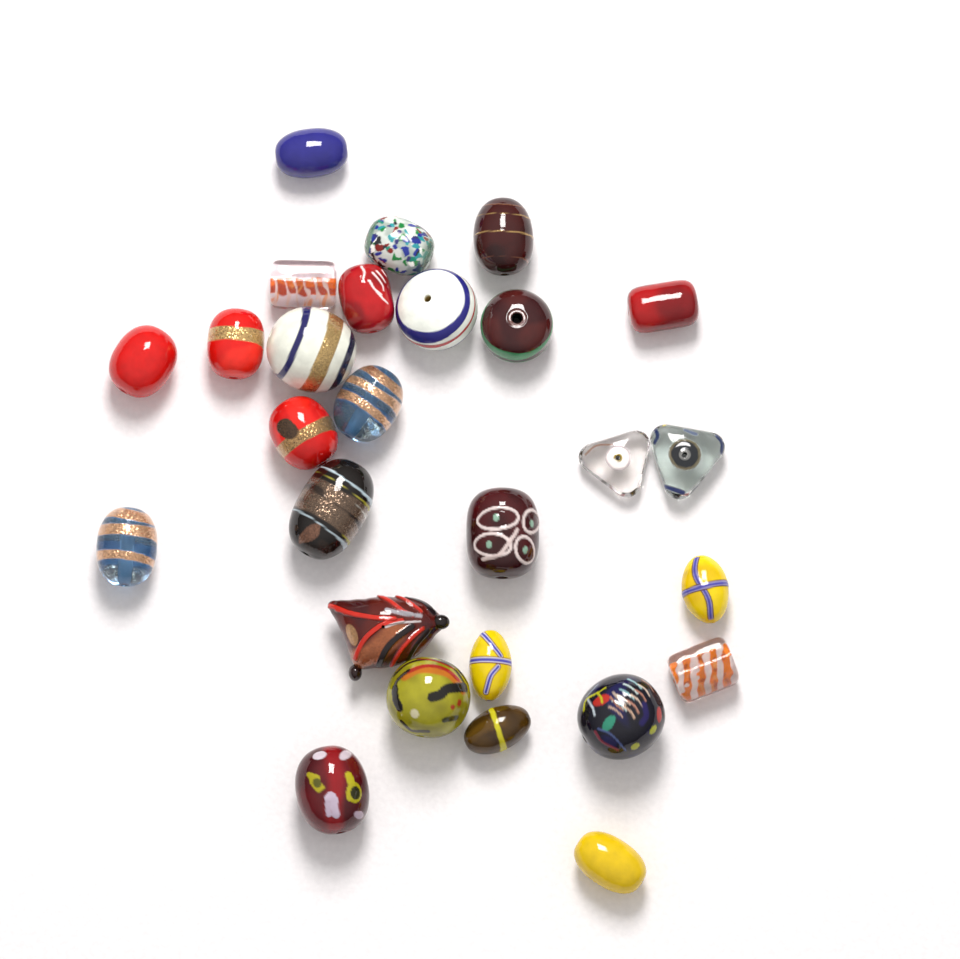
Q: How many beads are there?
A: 27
